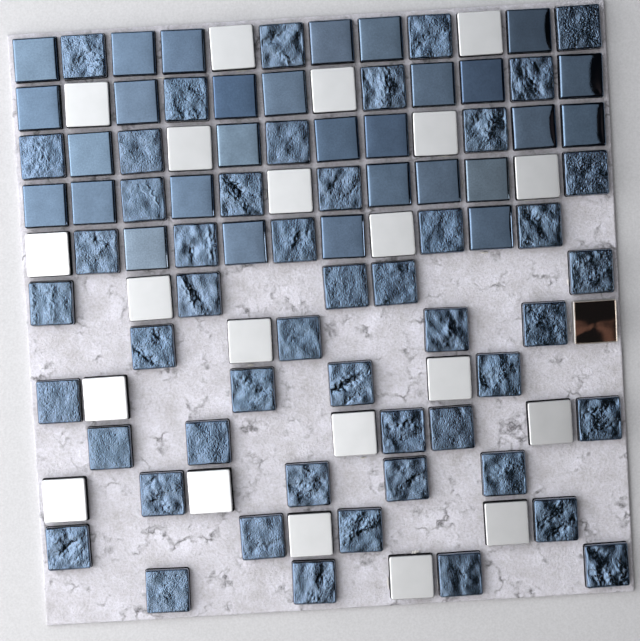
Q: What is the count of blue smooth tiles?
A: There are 29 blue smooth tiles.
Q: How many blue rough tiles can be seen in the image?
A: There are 50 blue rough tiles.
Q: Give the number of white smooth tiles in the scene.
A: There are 21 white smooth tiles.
